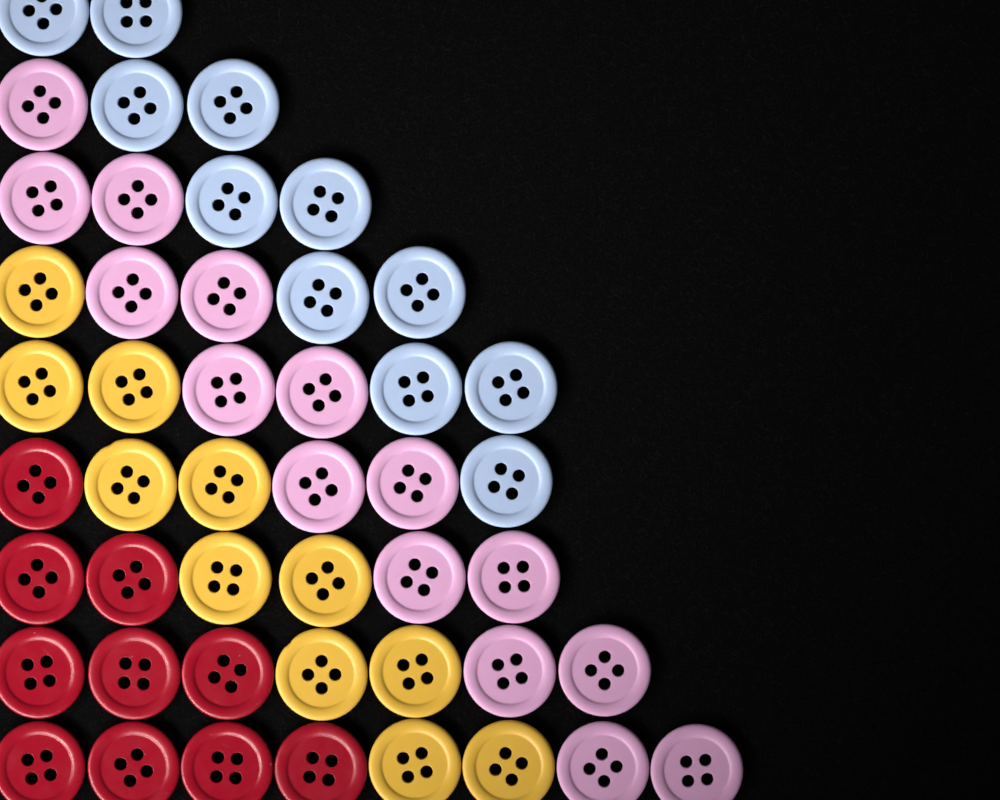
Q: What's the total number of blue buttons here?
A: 11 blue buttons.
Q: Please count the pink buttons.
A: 15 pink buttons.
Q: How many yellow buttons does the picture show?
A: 11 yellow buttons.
